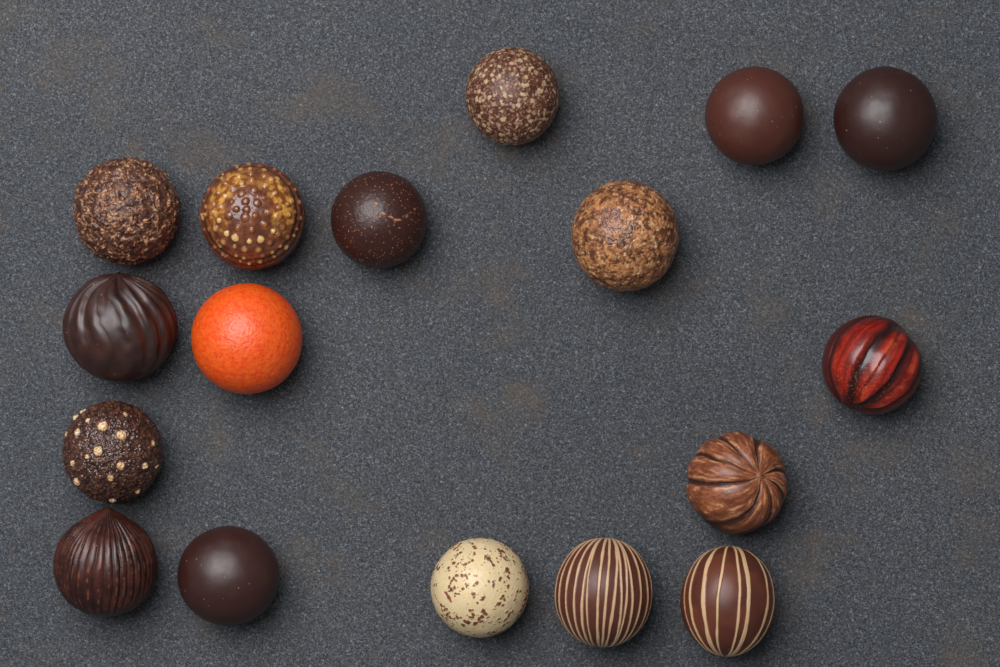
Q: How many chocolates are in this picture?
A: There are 17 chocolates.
